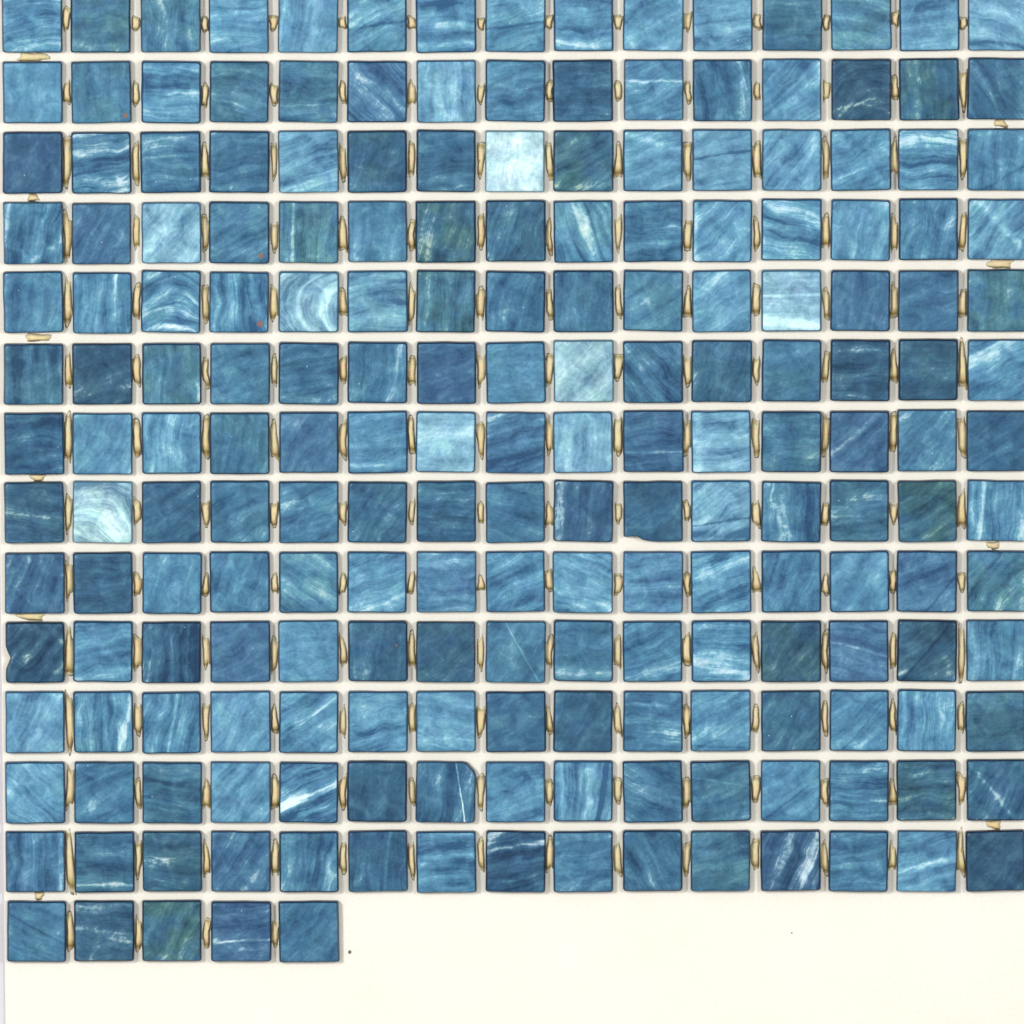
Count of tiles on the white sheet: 200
